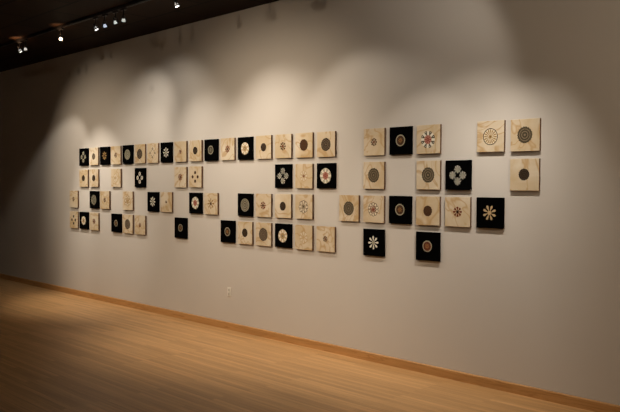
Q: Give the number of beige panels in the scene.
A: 44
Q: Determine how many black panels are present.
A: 24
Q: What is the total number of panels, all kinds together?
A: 68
